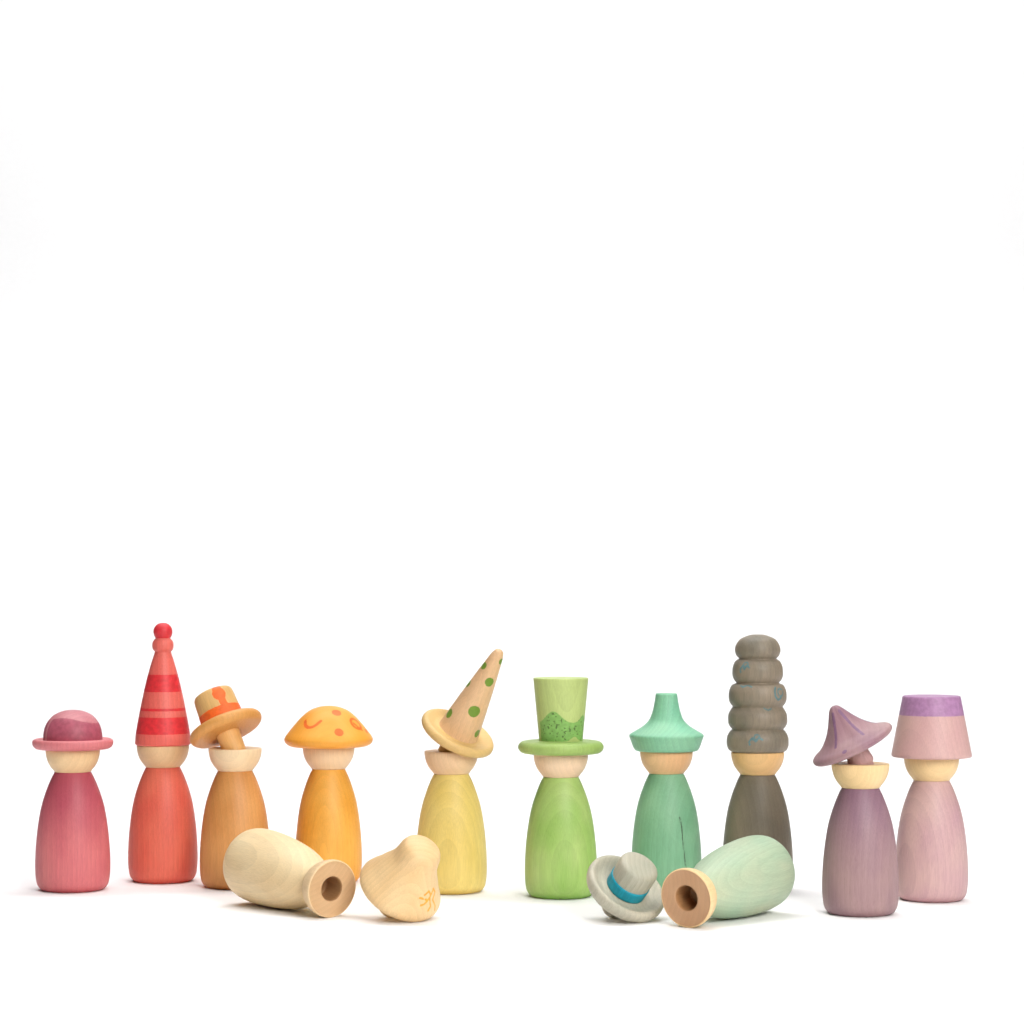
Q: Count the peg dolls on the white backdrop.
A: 12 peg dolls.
